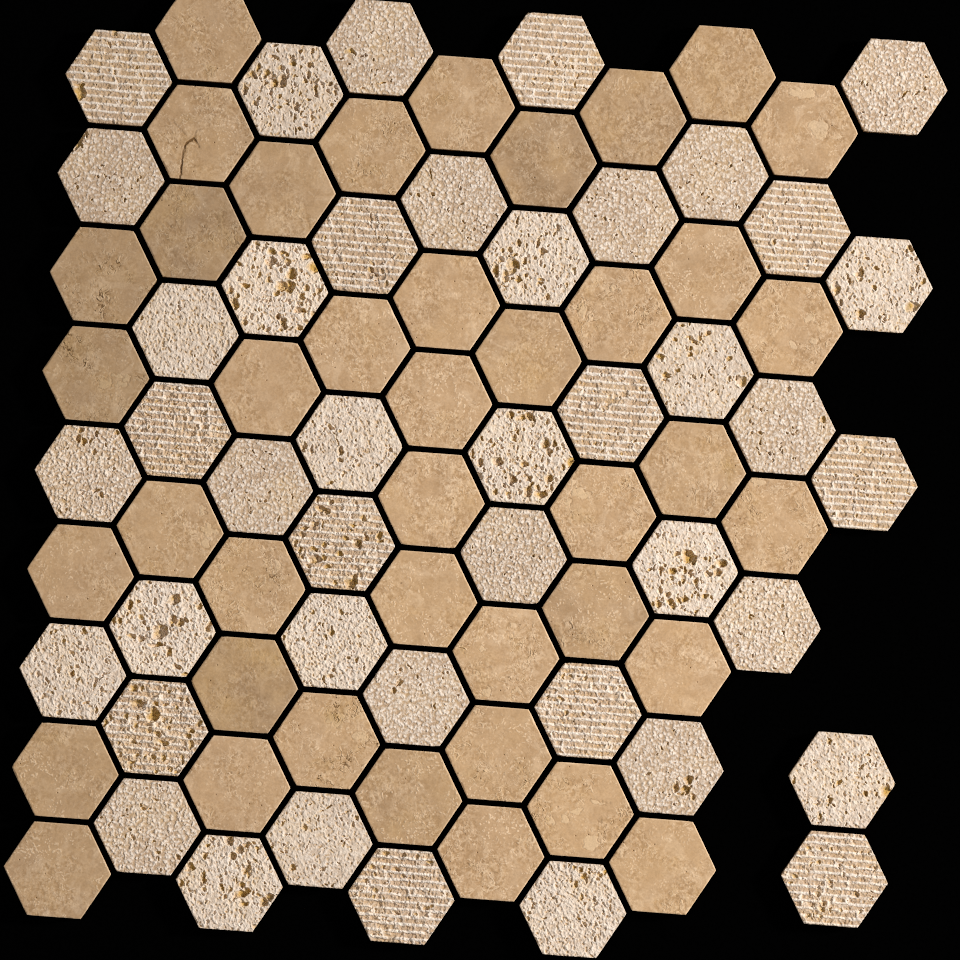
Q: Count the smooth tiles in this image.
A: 41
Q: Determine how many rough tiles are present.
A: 42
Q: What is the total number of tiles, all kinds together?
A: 83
